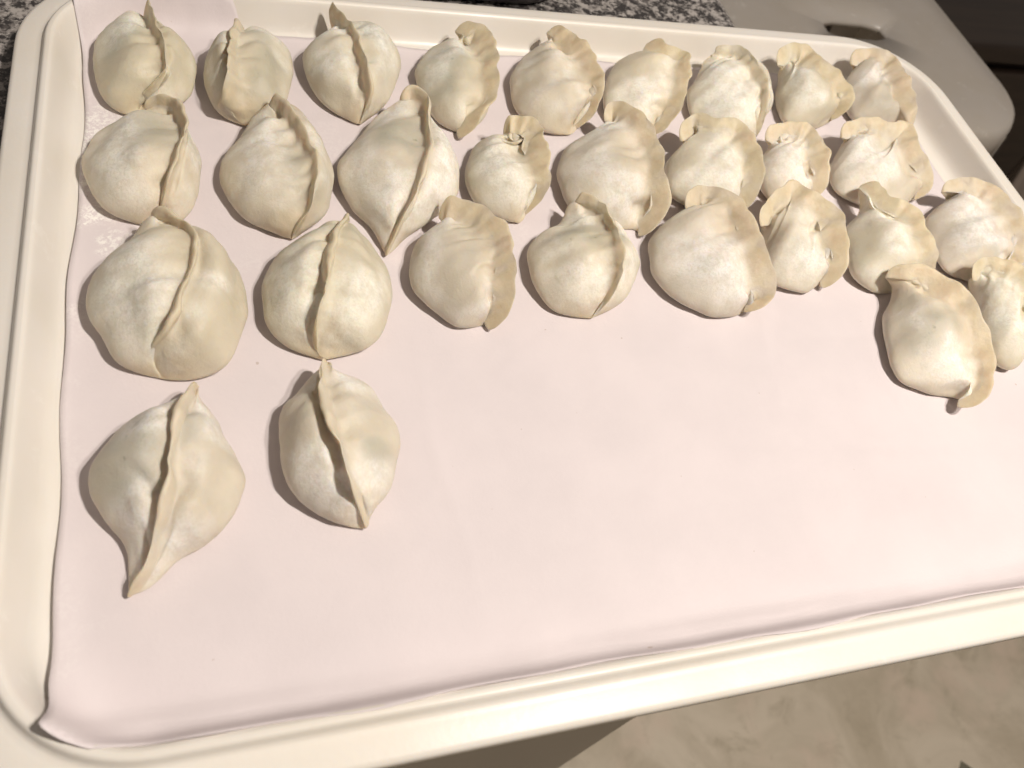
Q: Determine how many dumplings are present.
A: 29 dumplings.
